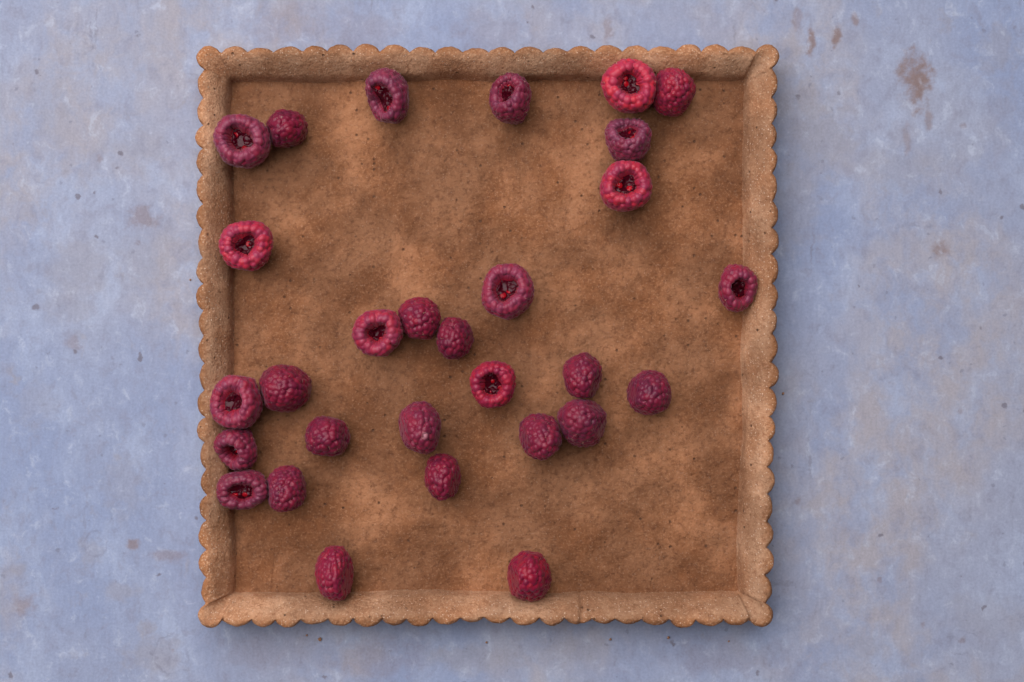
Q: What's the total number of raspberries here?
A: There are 29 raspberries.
